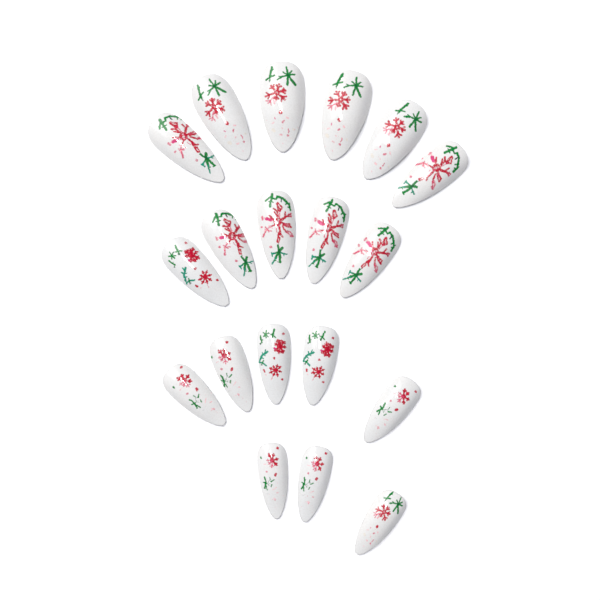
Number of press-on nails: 19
